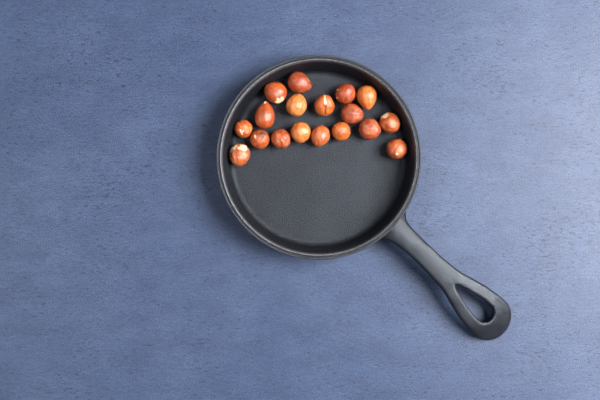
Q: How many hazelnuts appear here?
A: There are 18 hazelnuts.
